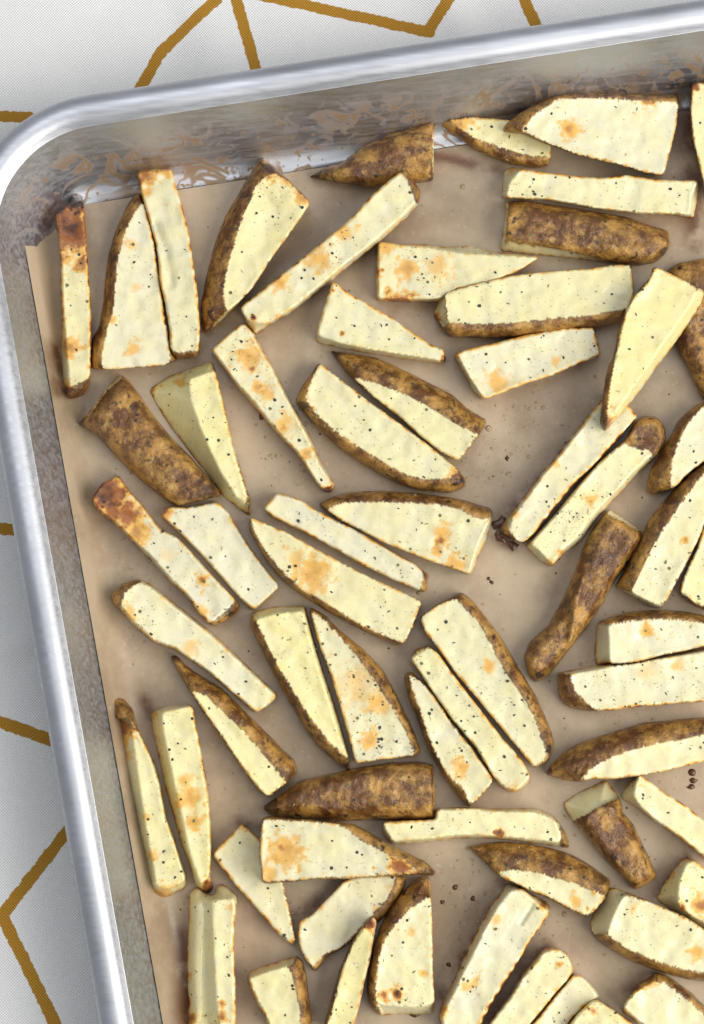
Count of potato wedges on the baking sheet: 64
